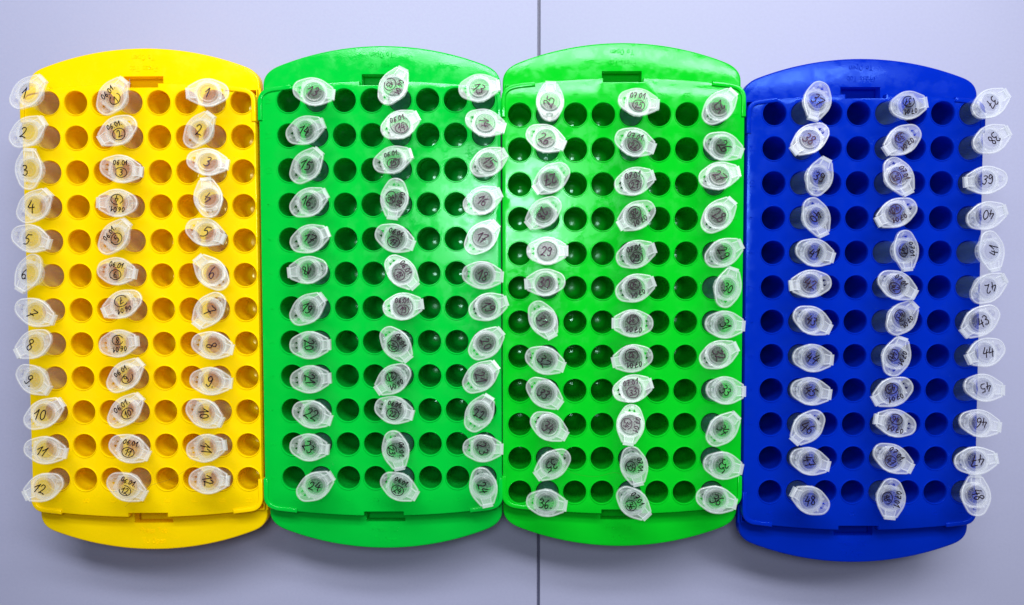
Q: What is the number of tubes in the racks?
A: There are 144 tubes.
